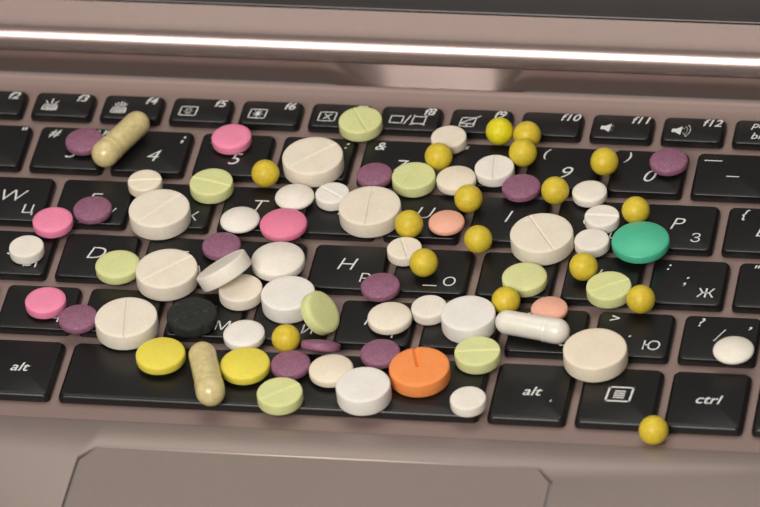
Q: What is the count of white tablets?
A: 31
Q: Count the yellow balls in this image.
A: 17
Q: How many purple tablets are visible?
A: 11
